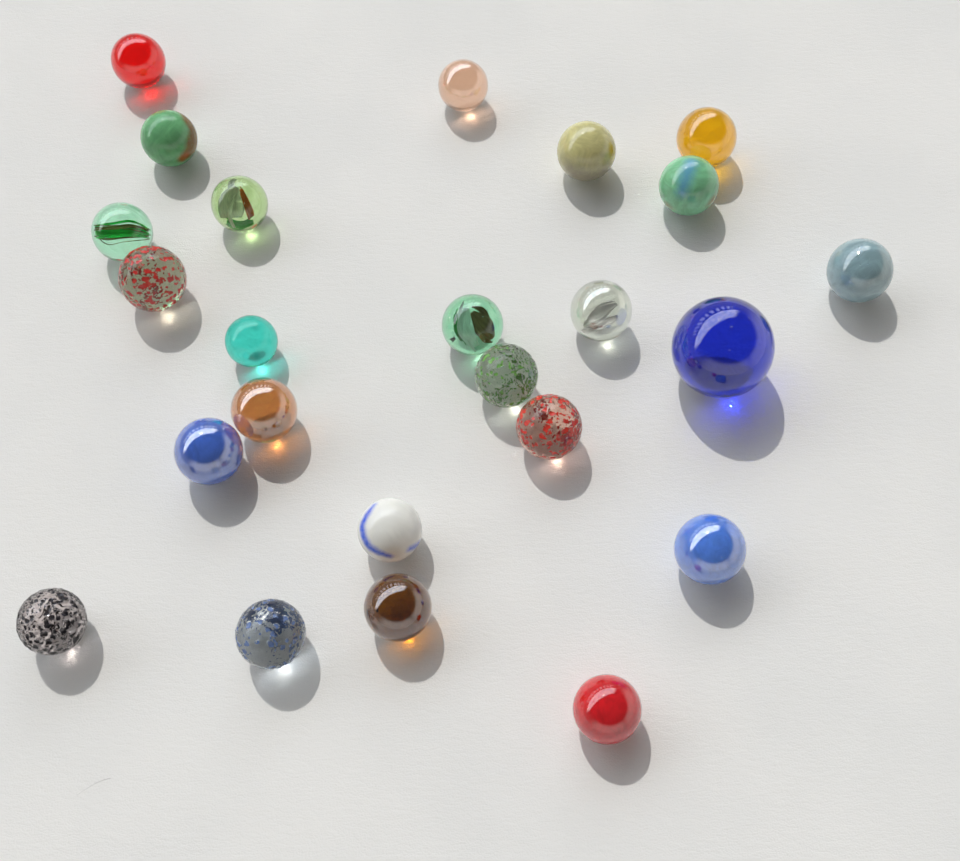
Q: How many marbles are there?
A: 24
